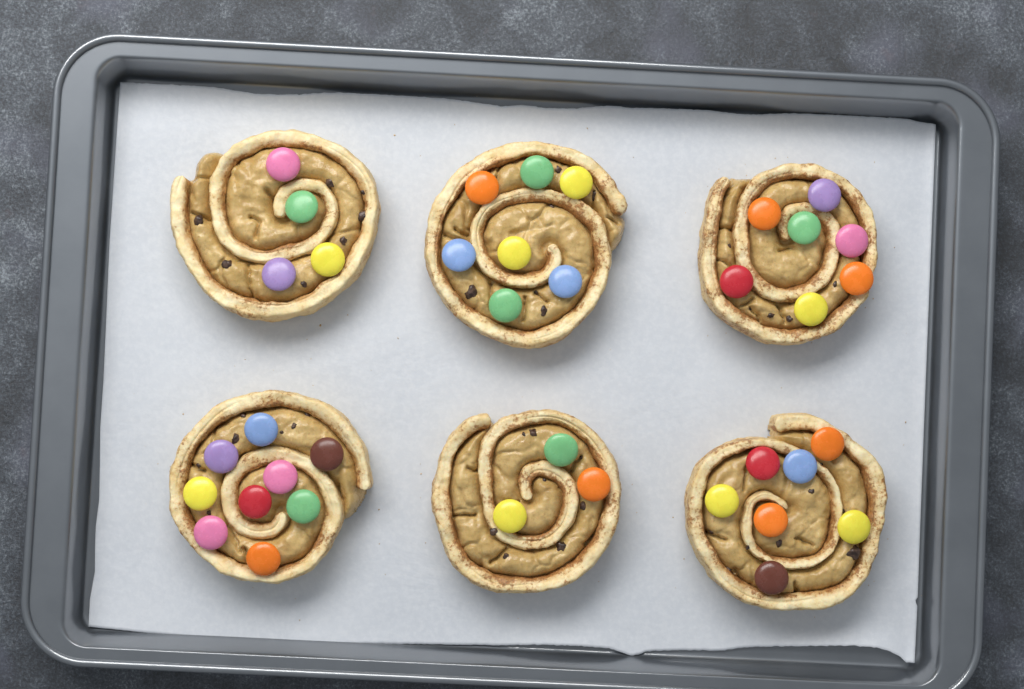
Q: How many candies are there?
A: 37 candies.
